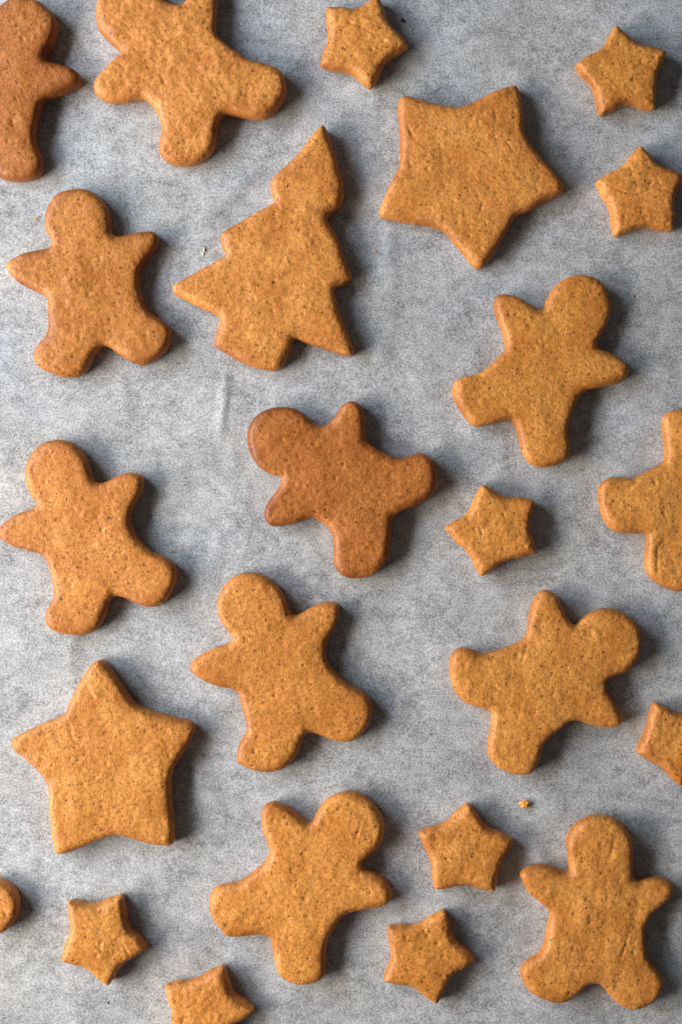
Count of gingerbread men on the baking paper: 11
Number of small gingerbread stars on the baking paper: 9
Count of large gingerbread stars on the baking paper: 2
